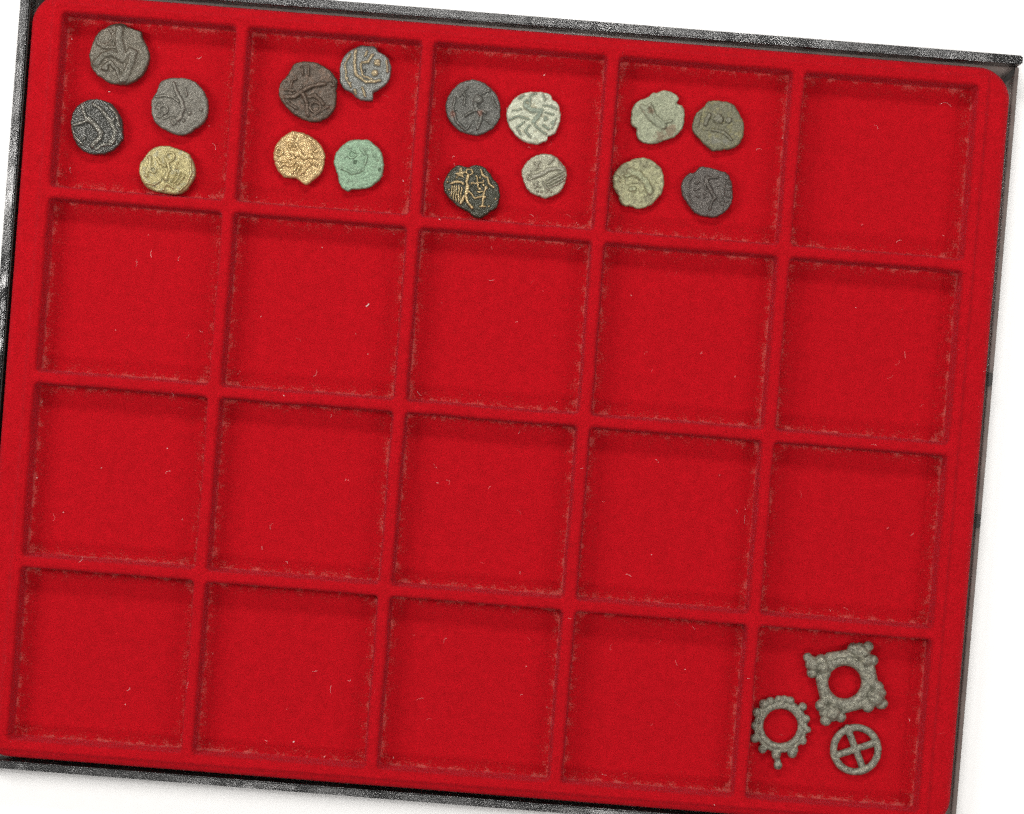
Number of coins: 16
